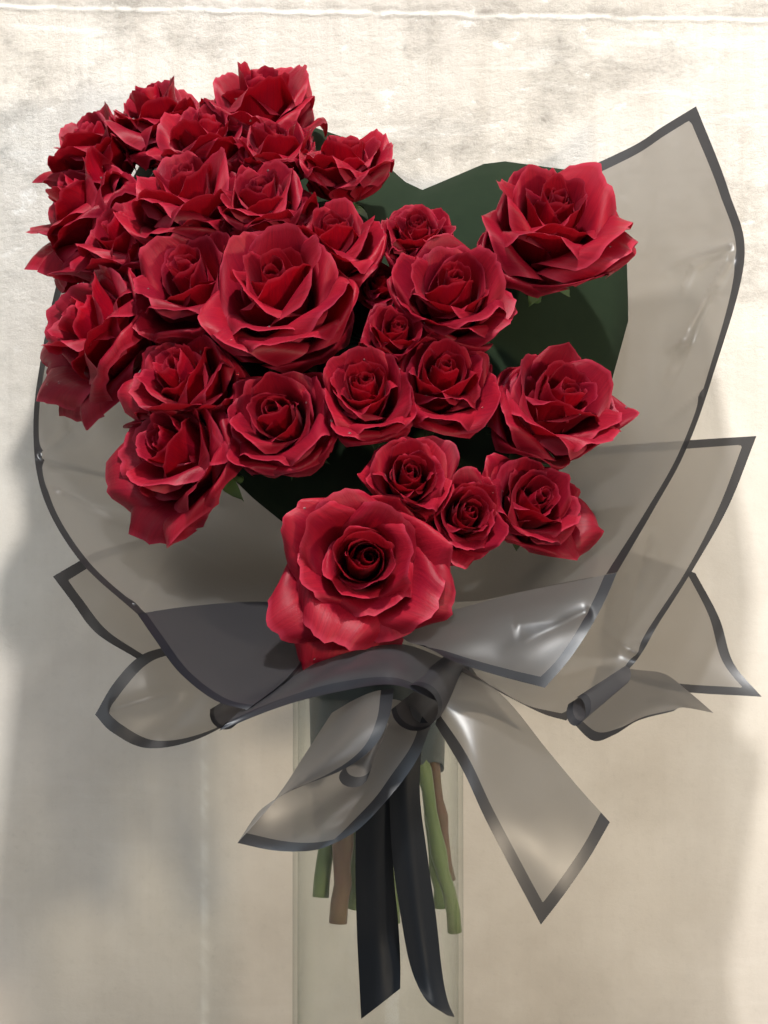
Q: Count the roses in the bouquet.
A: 29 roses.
